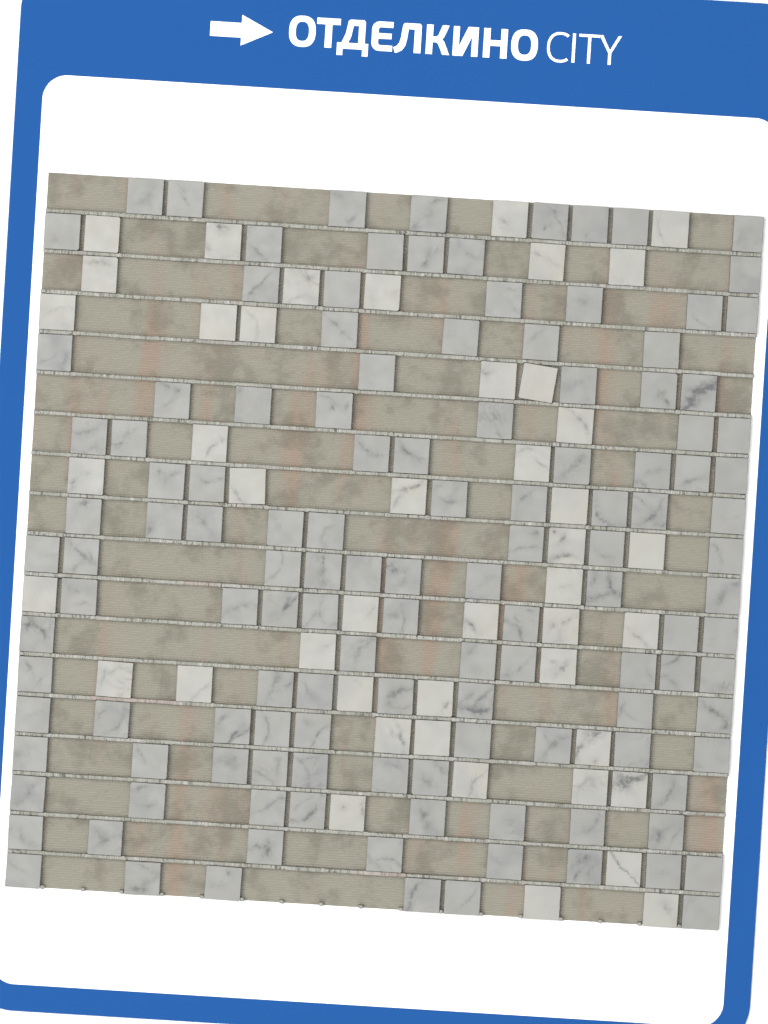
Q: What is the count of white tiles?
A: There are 45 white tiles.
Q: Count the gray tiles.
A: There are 128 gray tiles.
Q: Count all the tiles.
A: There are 173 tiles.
